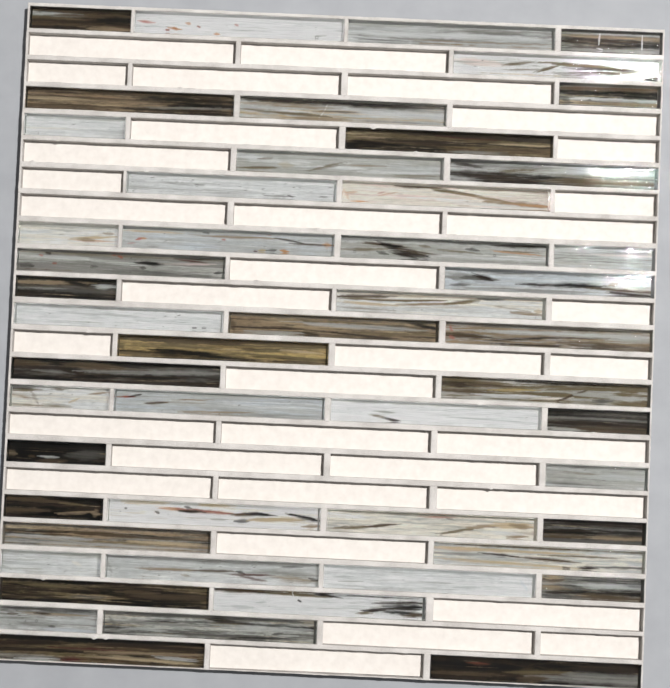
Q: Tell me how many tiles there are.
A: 50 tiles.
